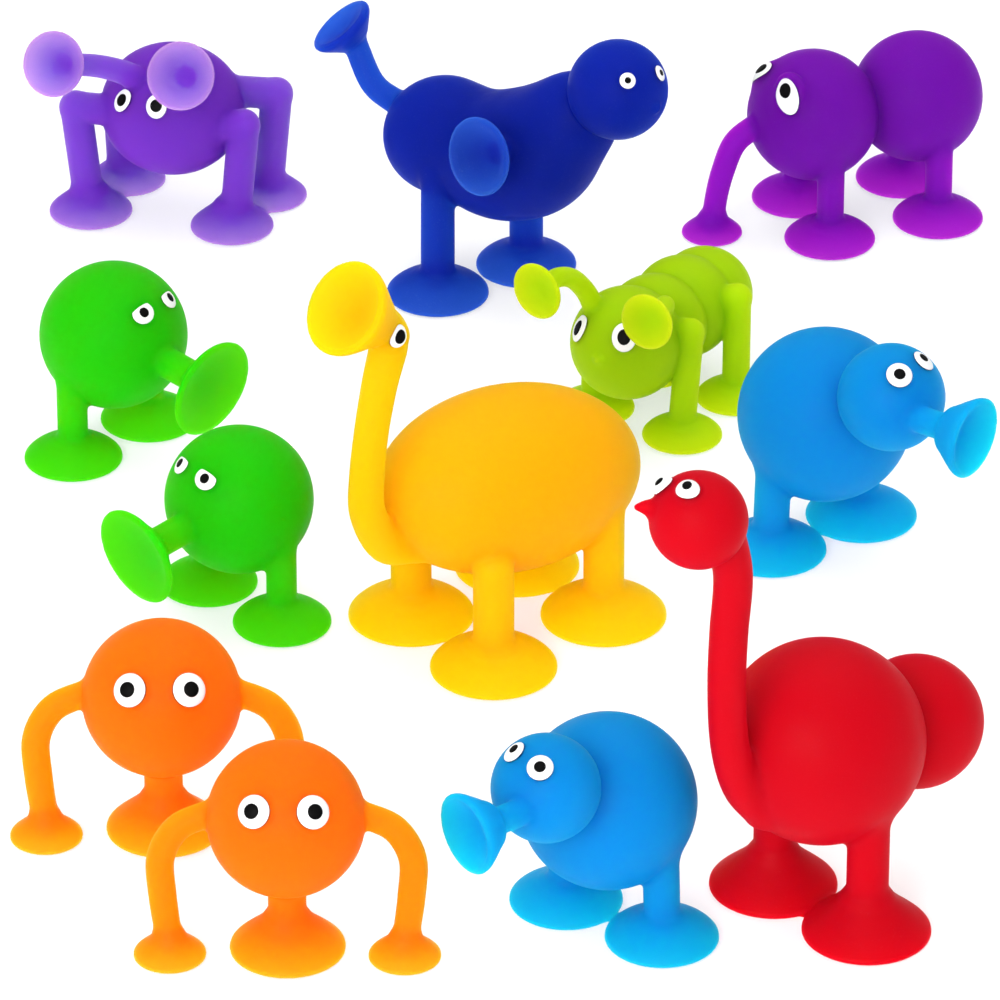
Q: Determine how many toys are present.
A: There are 12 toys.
